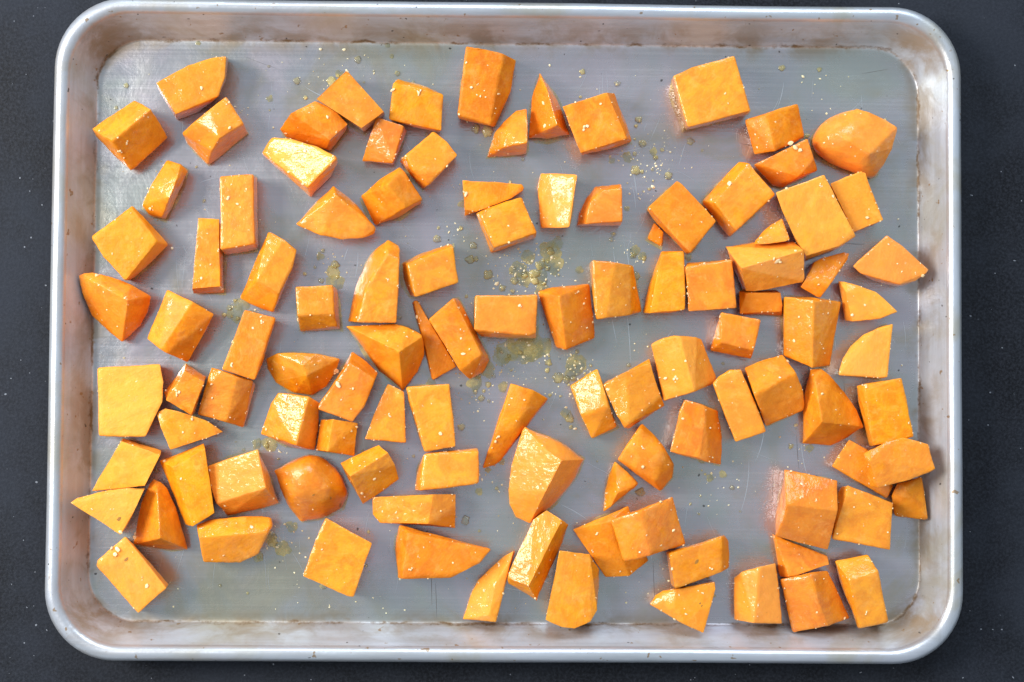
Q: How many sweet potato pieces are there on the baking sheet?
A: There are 107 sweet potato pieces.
